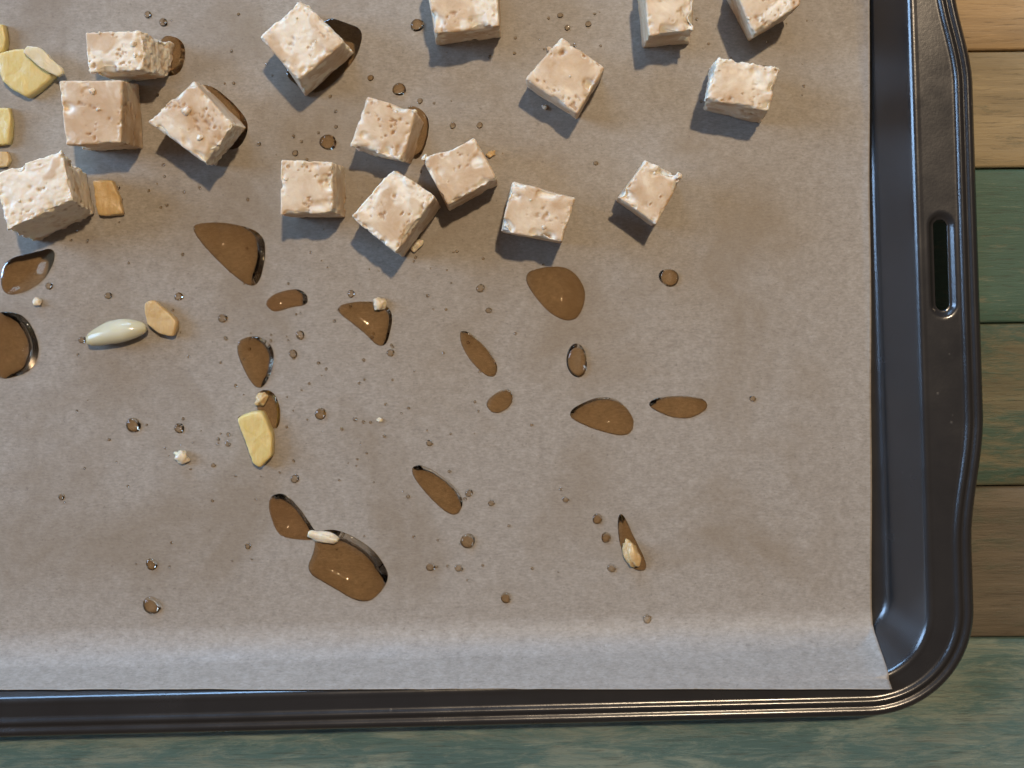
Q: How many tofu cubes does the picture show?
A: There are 16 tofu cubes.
